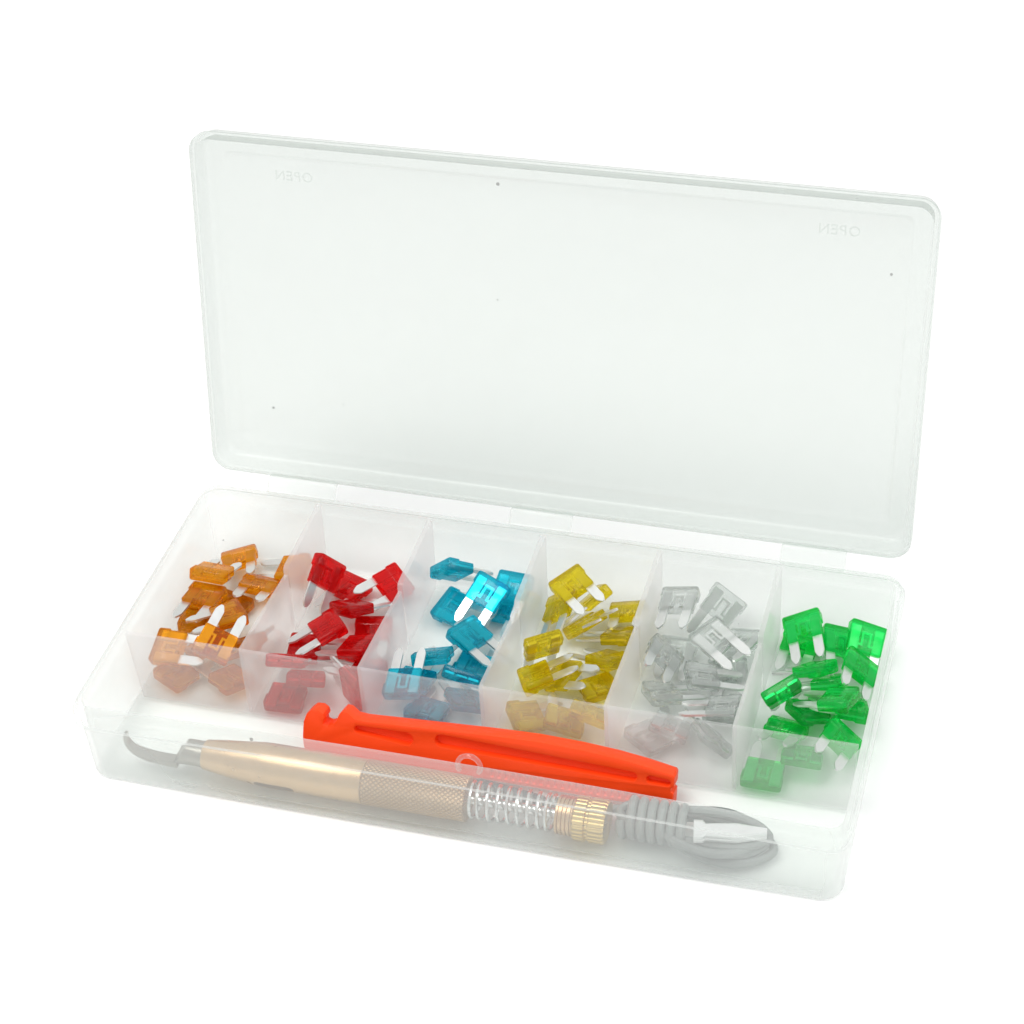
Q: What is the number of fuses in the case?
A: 83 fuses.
